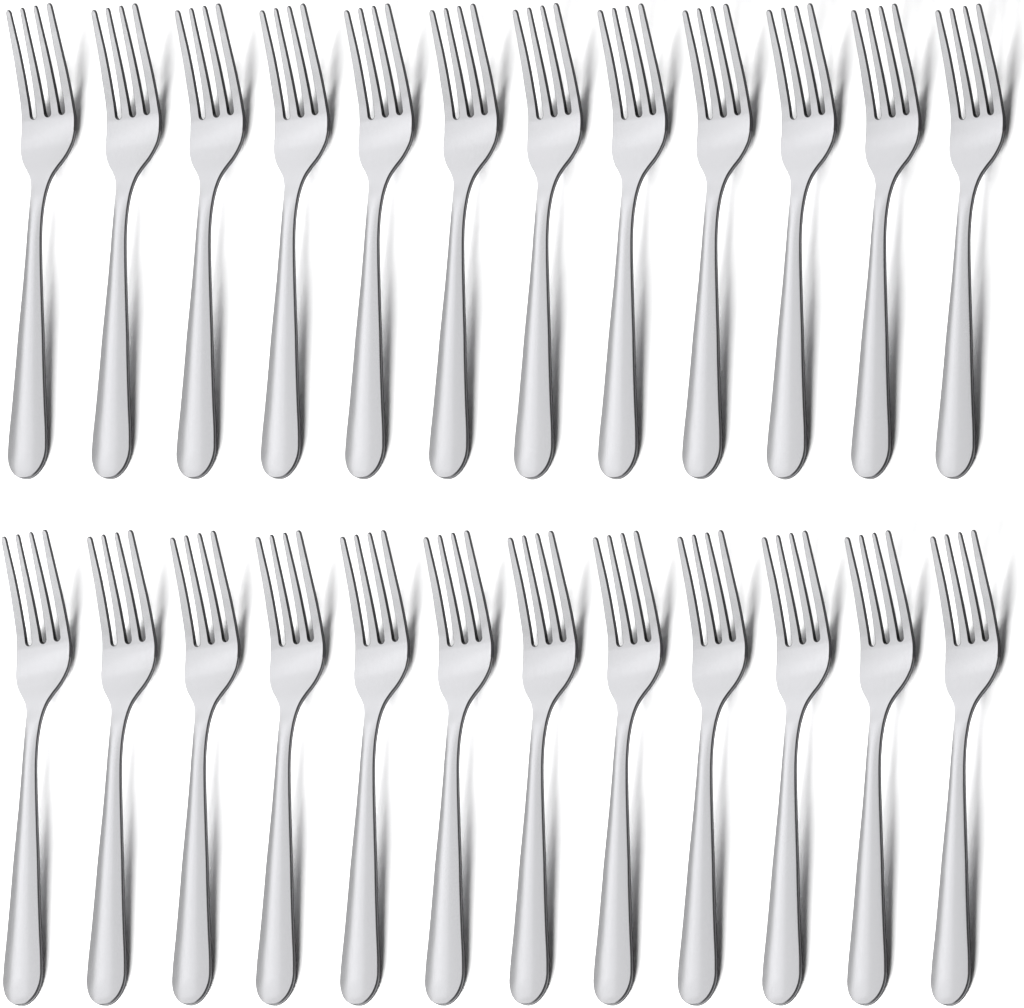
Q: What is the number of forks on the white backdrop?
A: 24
